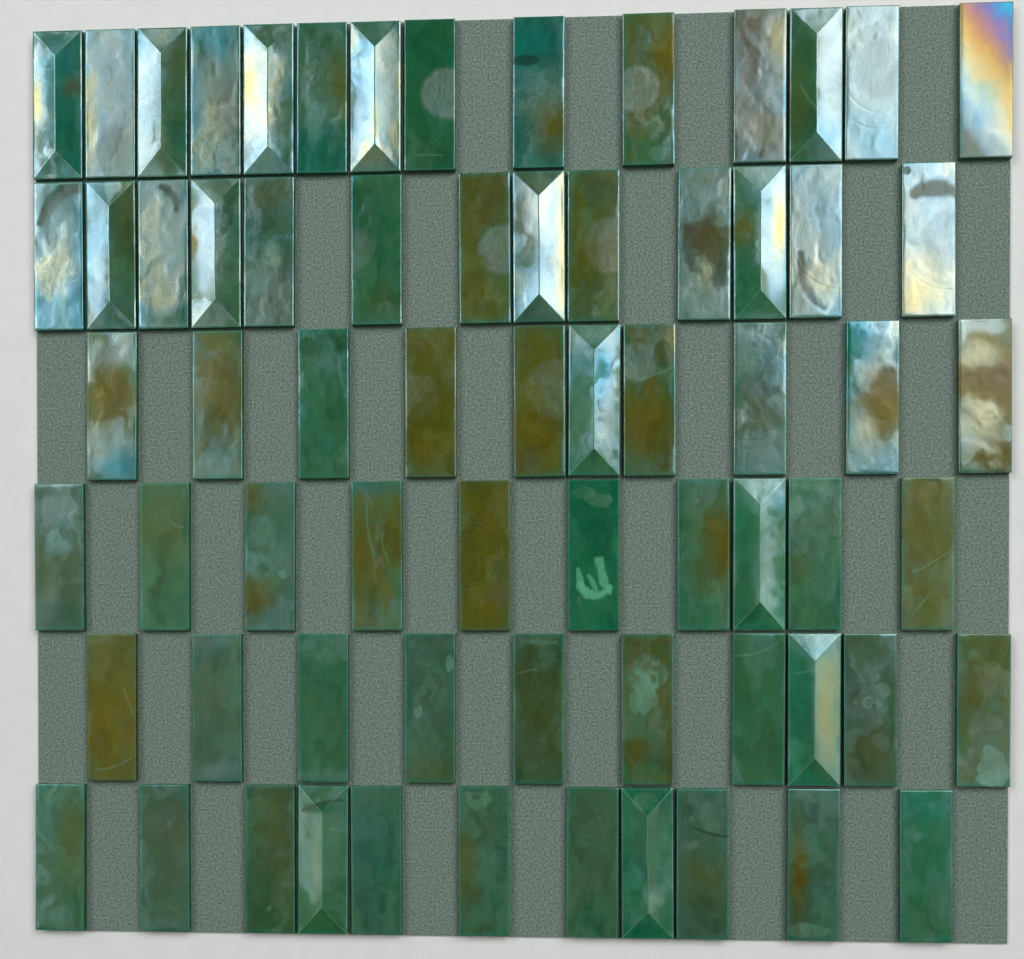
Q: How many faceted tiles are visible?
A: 14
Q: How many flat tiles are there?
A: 54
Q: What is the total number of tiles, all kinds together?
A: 68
